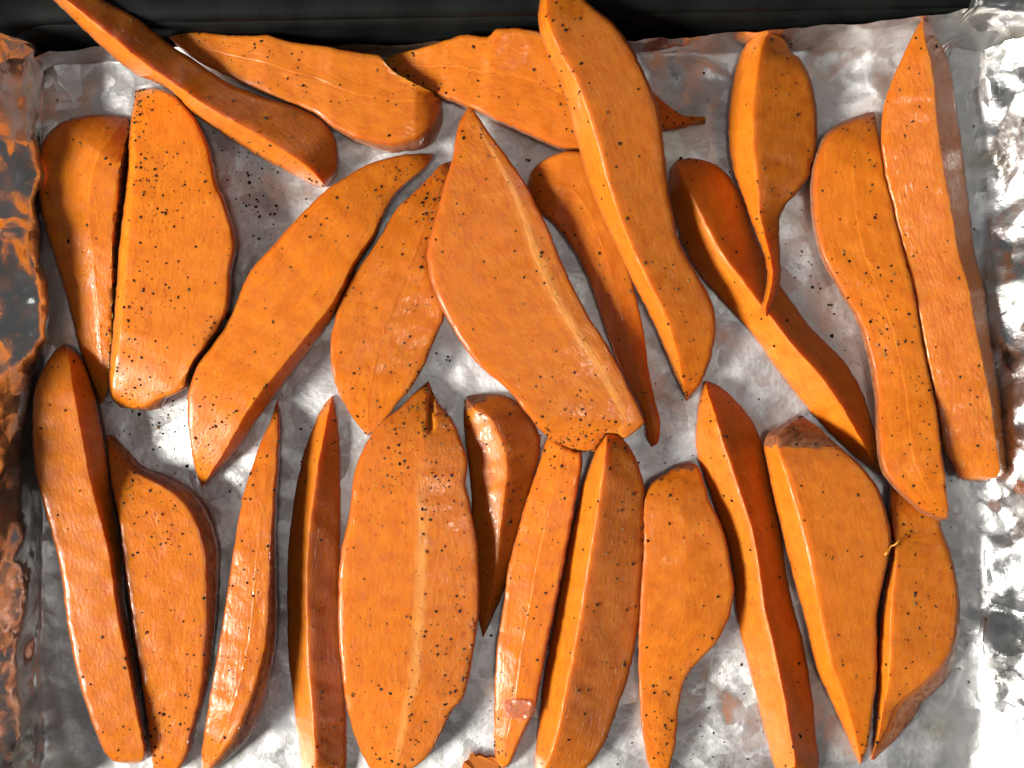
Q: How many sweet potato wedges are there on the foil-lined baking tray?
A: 26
